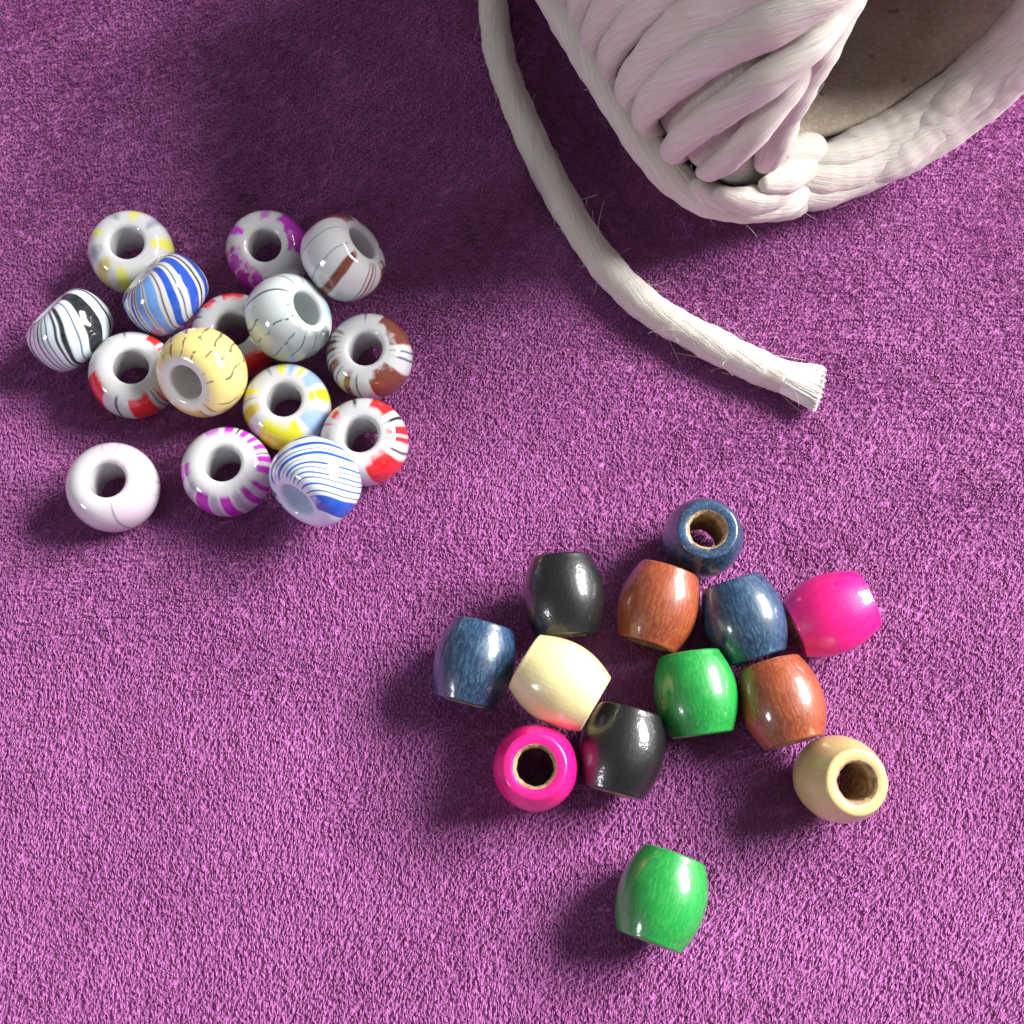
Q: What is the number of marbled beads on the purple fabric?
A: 15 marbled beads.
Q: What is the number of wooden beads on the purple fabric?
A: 13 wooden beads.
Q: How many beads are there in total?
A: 28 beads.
